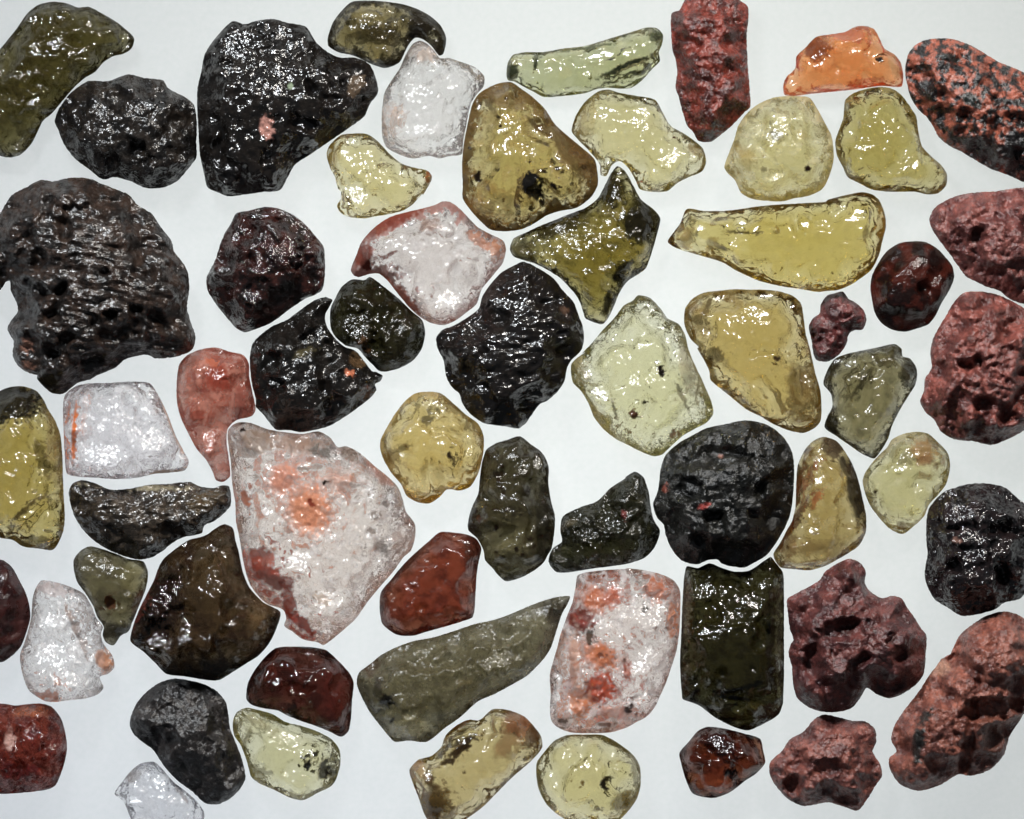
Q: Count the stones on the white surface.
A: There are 60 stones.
